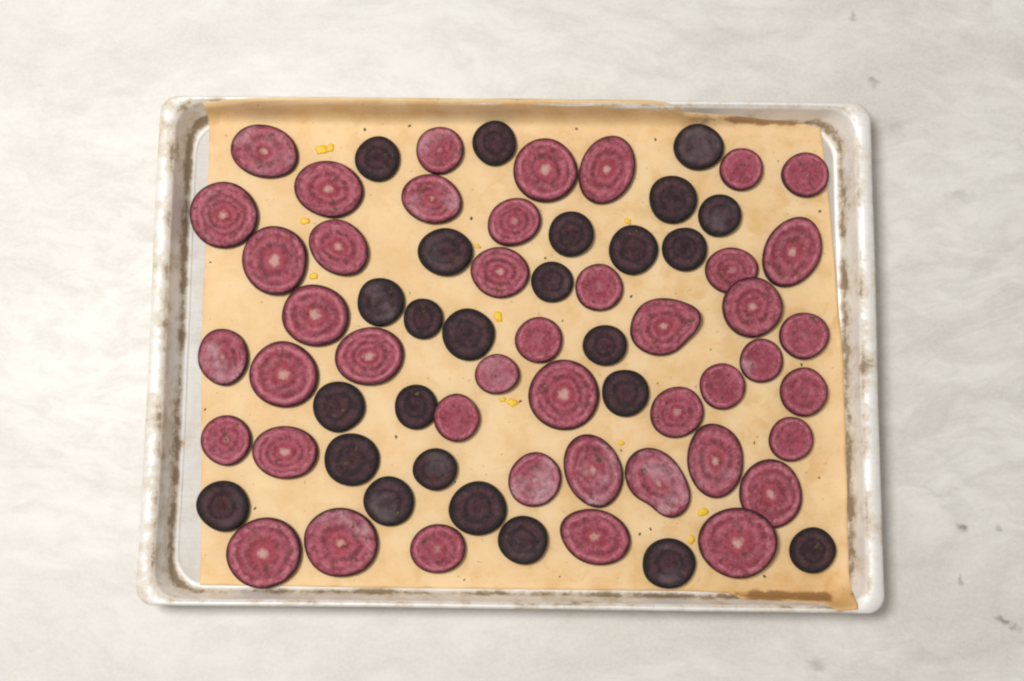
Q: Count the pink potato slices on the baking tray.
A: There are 44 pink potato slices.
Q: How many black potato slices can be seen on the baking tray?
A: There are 25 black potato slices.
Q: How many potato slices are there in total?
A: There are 69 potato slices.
